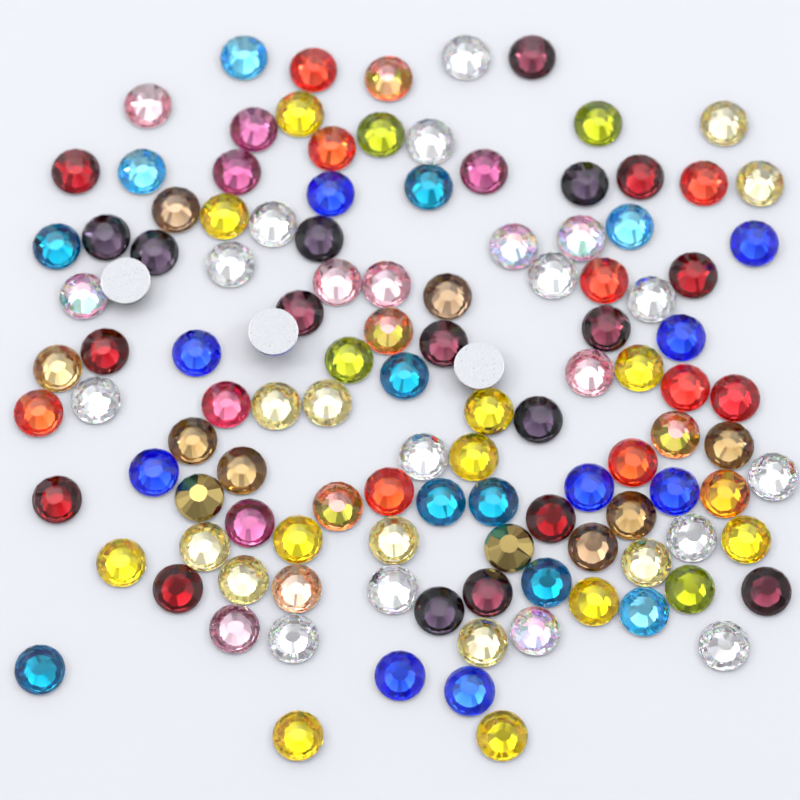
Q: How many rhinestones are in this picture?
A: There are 118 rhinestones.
